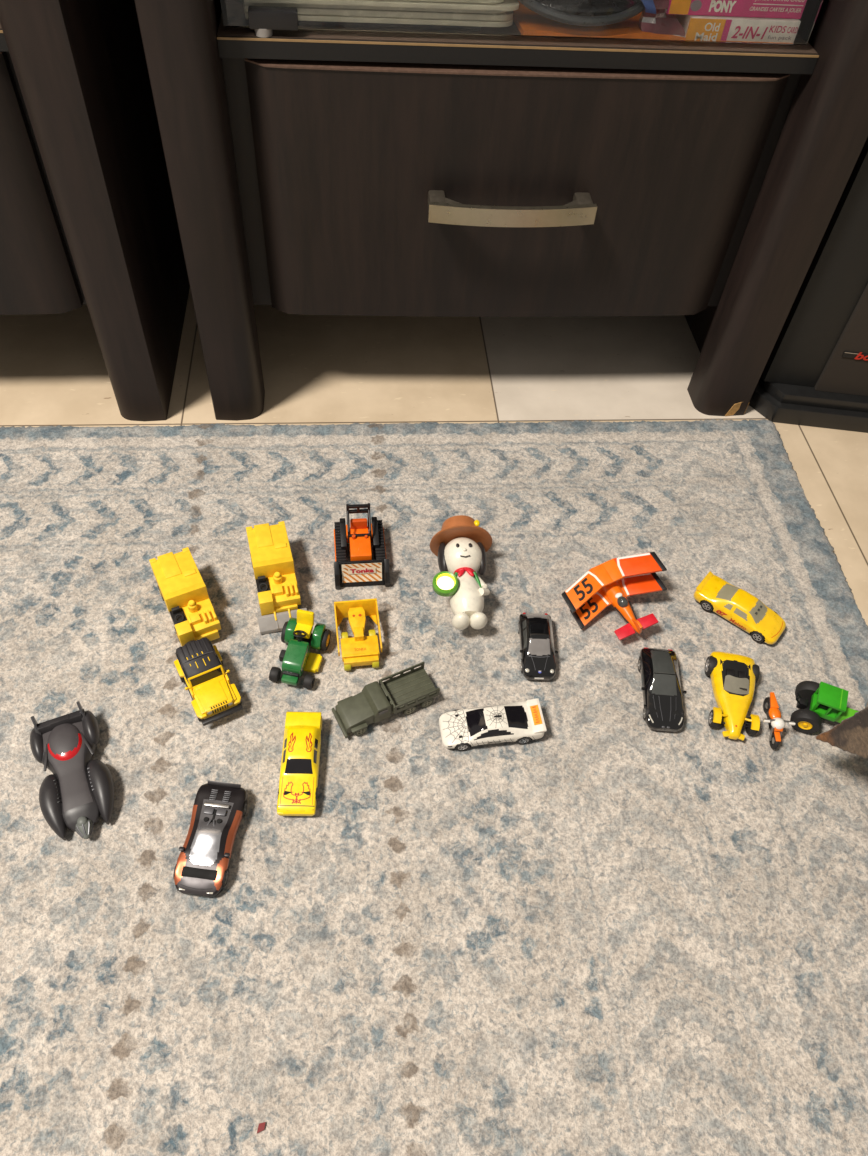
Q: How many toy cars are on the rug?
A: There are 9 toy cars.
